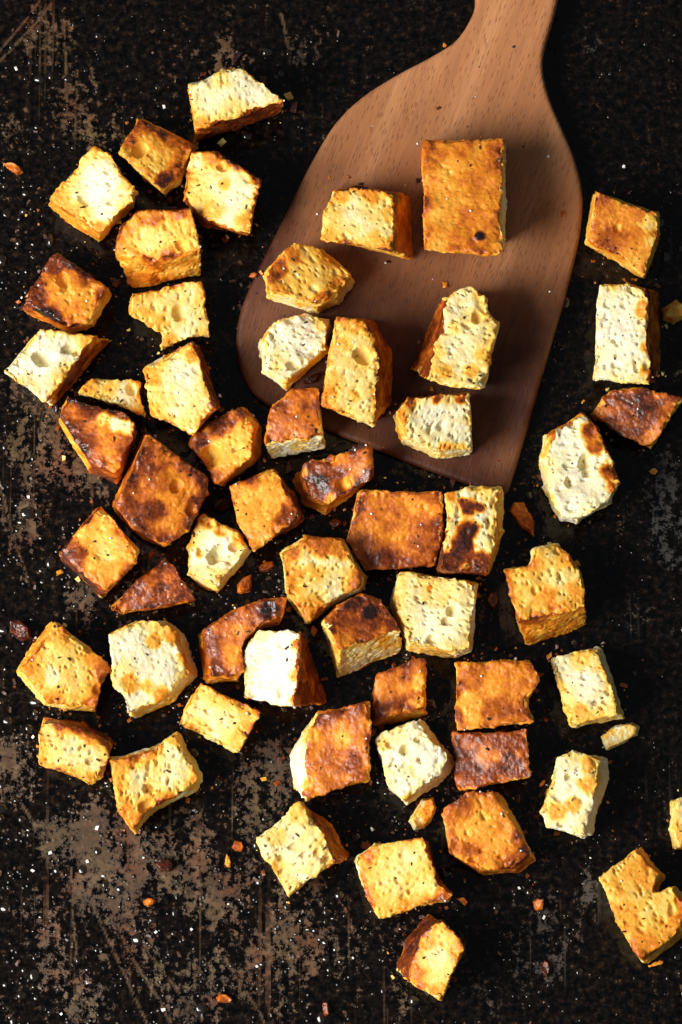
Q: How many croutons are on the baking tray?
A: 56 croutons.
